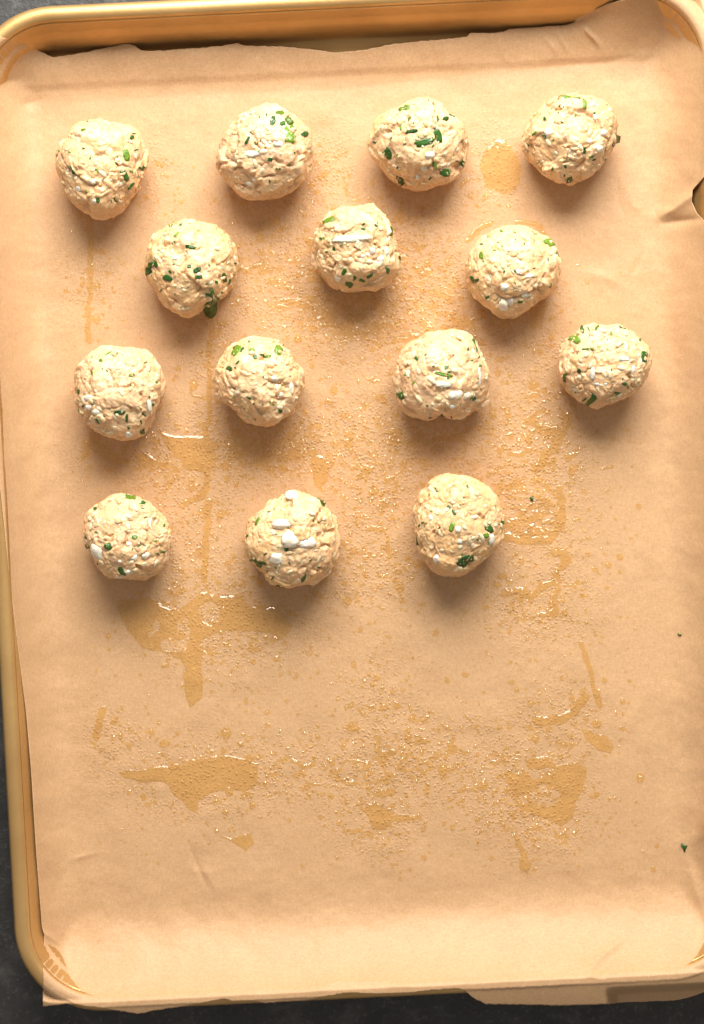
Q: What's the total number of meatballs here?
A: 14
